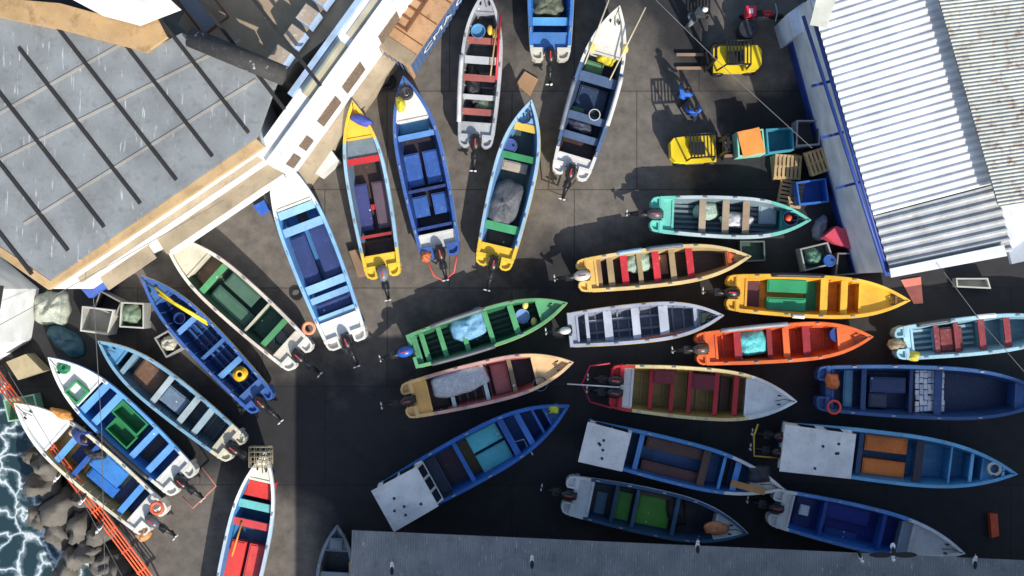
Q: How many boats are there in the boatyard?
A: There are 29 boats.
